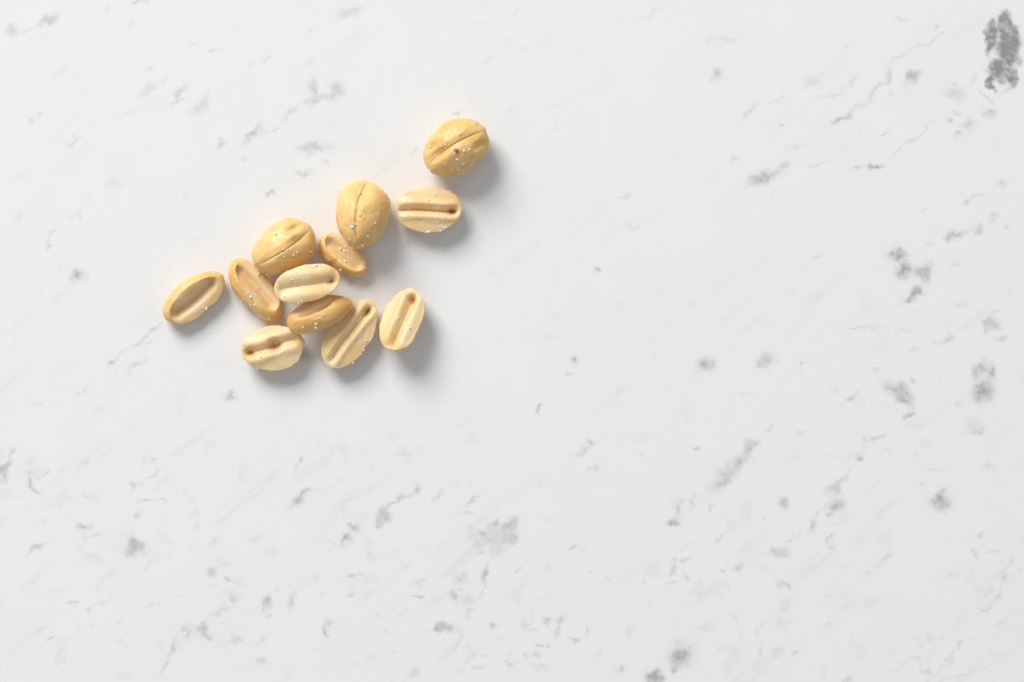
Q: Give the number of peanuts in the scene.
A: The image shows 12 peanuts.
